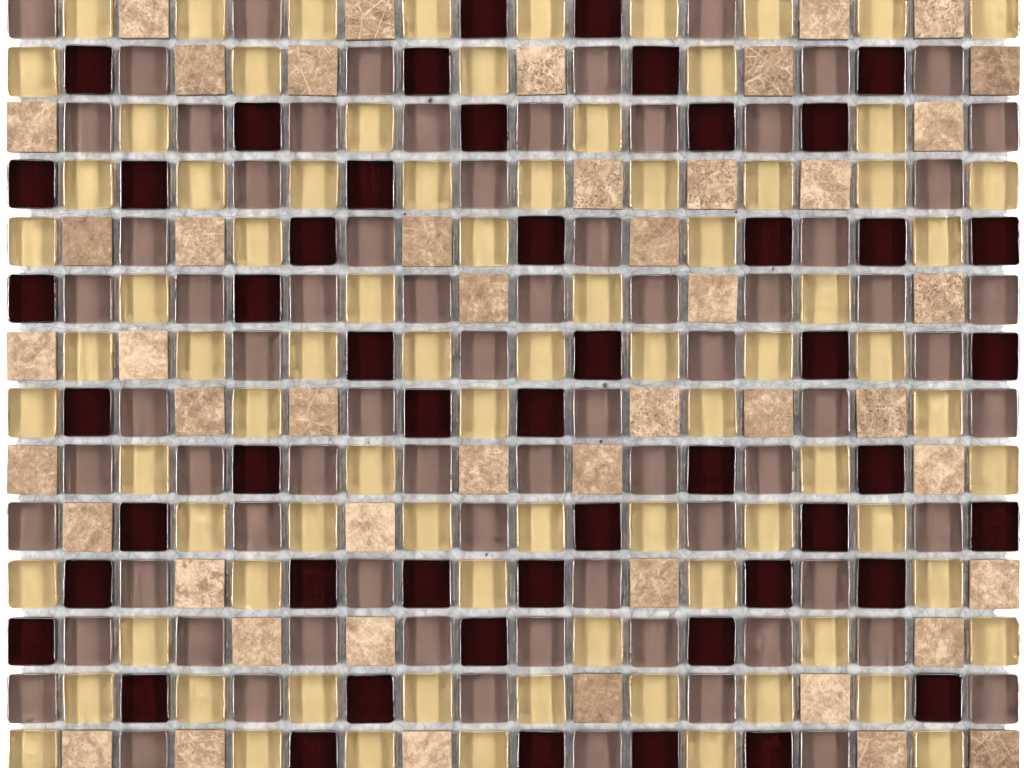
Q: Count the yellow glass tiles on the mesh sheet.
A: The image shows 82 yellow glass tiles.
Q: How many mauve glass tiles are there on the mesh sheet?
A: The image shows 73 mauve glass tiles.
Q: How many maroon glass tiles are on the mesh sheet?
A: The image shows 50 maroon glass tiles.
